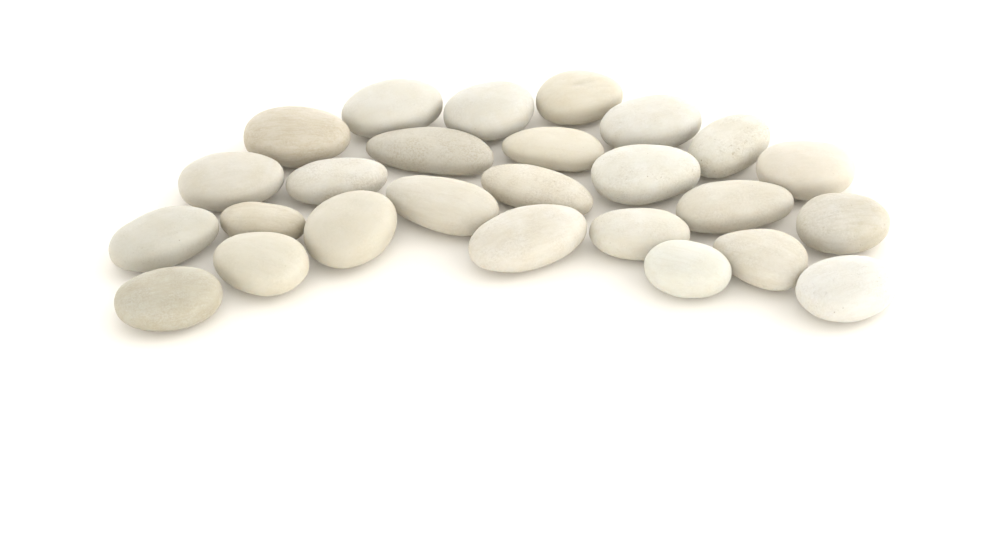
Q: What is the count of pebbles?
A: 26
